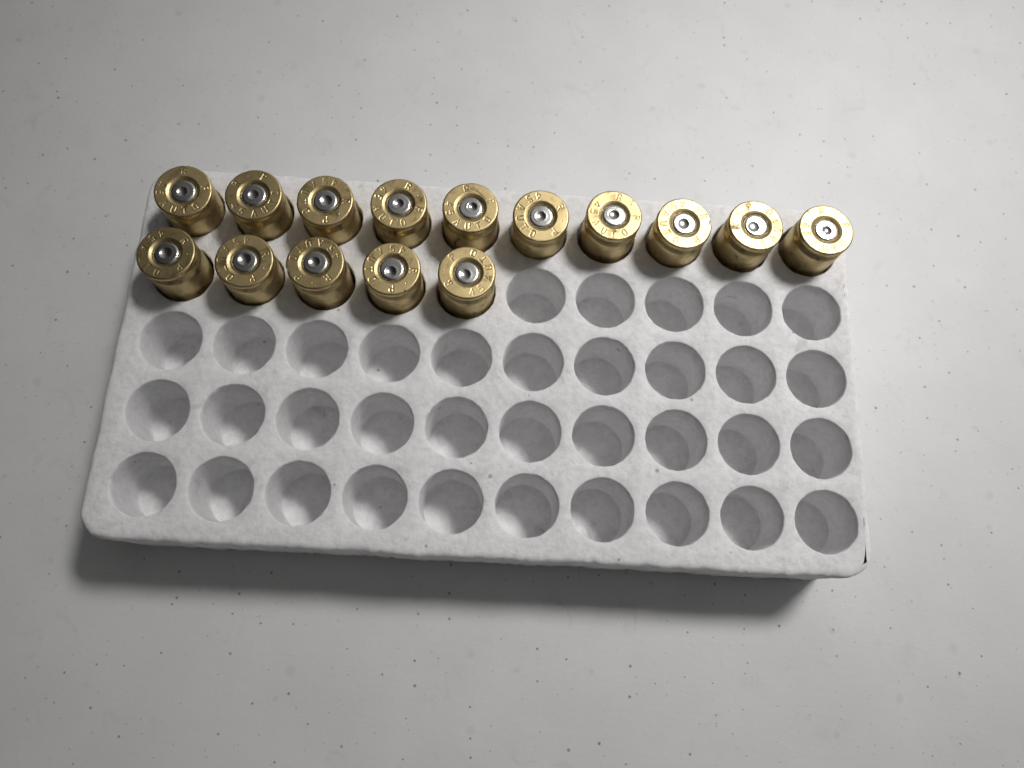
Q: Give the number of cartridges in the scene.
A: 15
